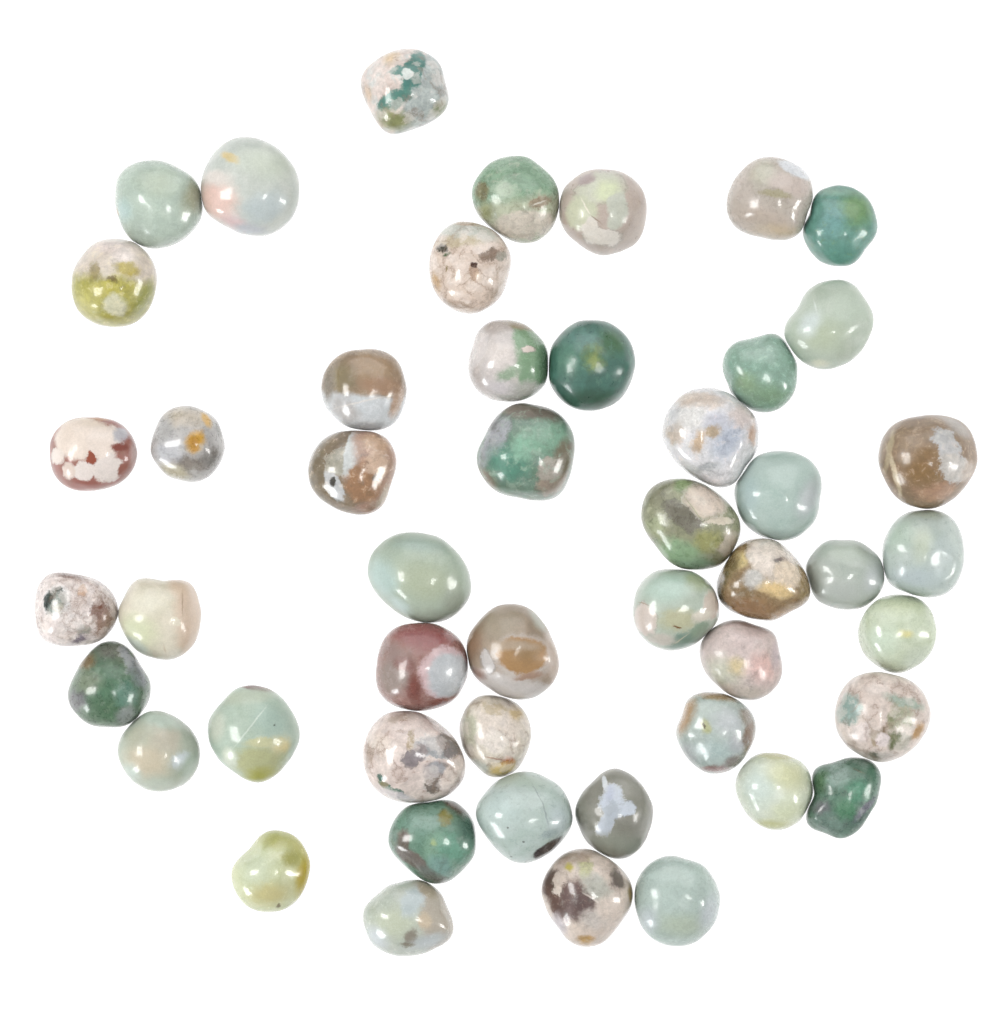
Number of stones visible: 49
